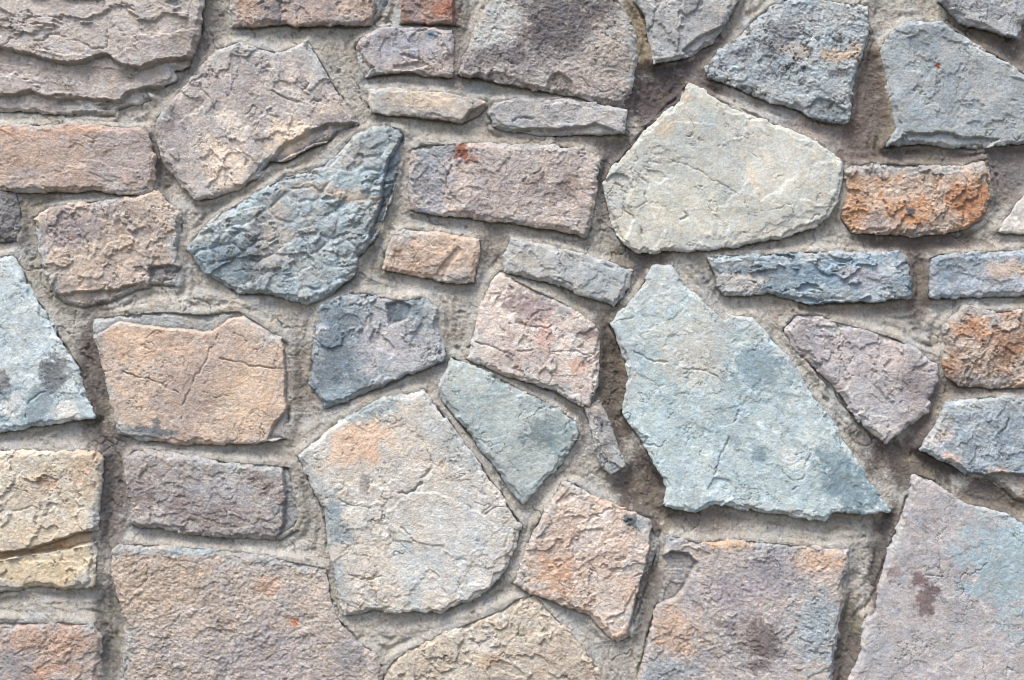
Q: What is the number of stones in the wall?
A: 43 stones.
